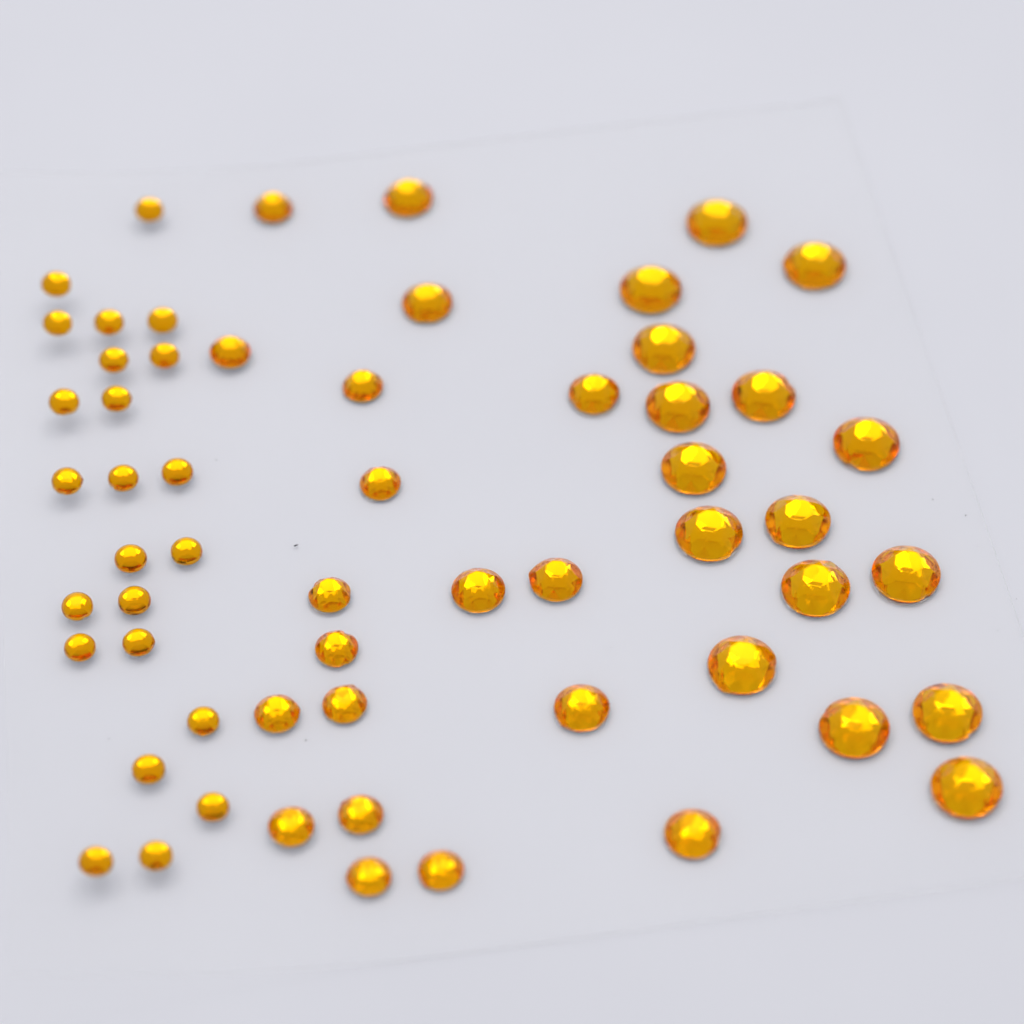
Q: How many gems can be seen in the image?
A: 58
